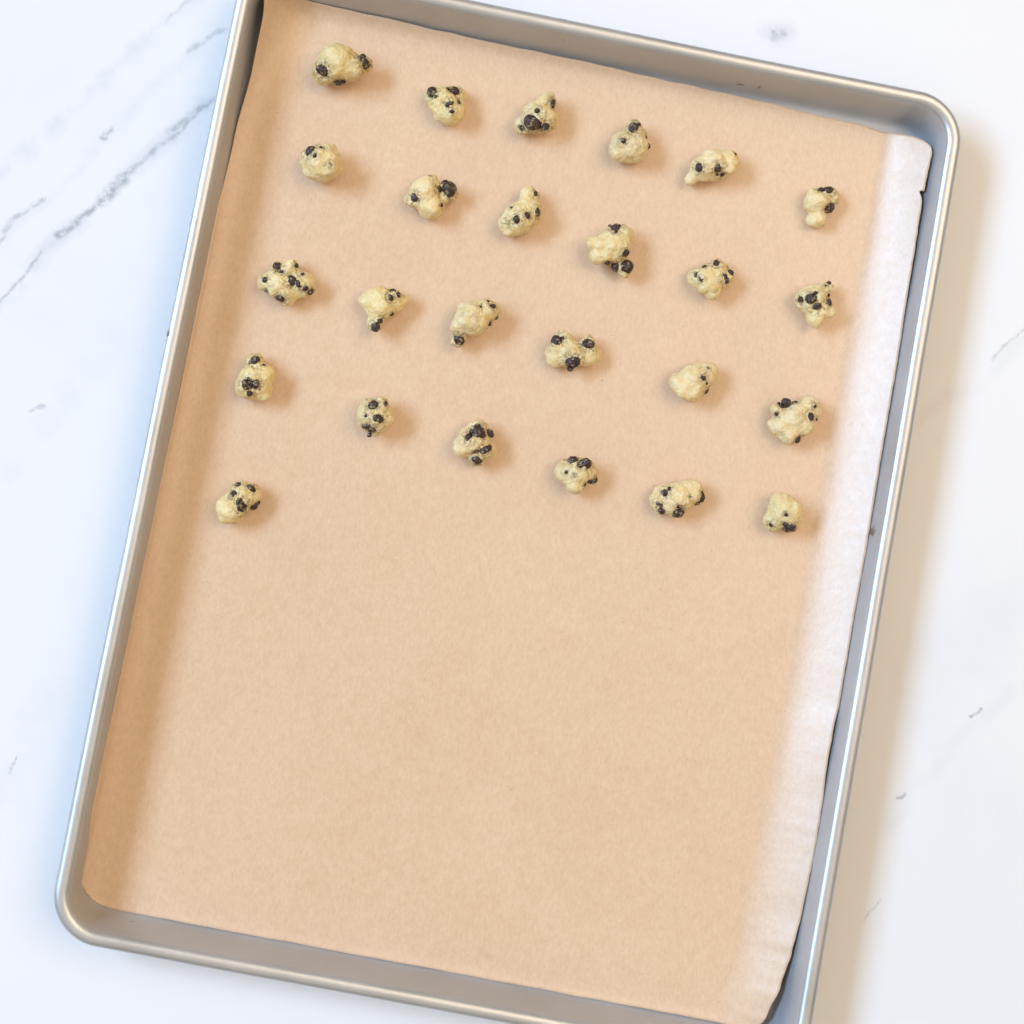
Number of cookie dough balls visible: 25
